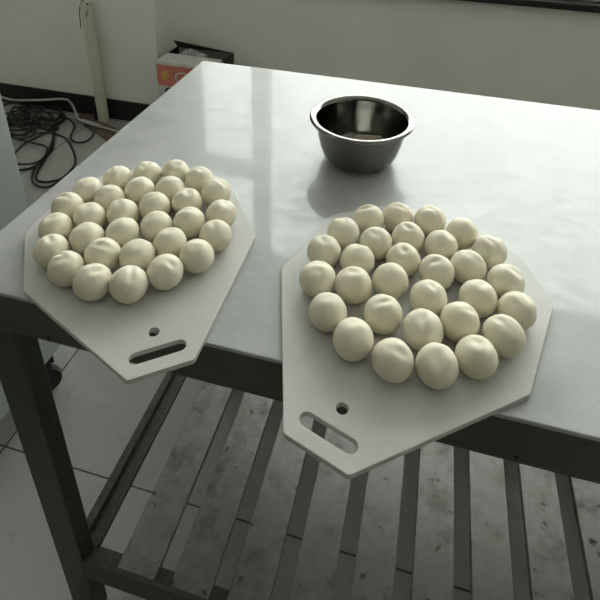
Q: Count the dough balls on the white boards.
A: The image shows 60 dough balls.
